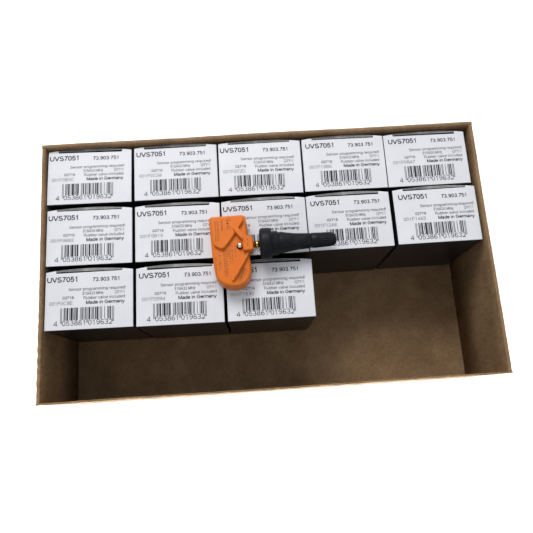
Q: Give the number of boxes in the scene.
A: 13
